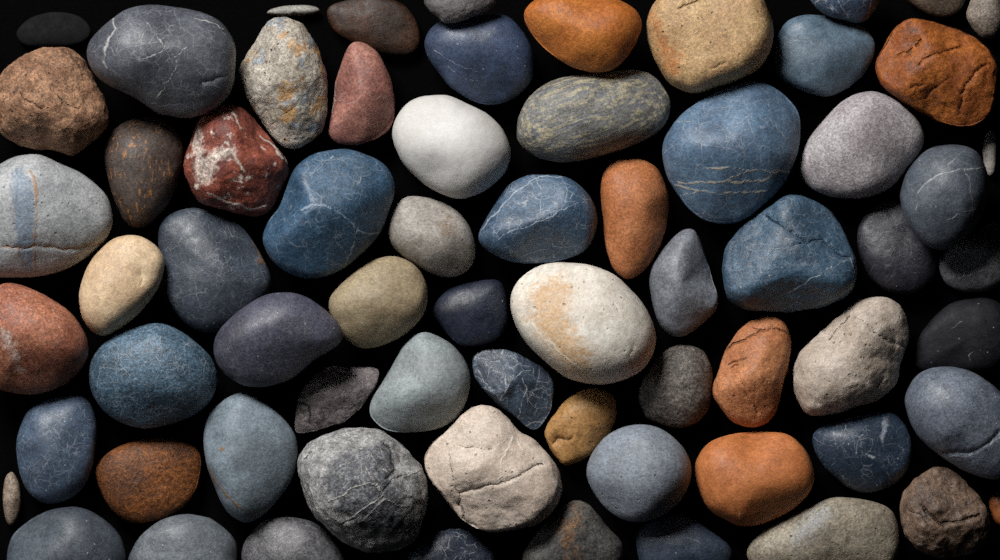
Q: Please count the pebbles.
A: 68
